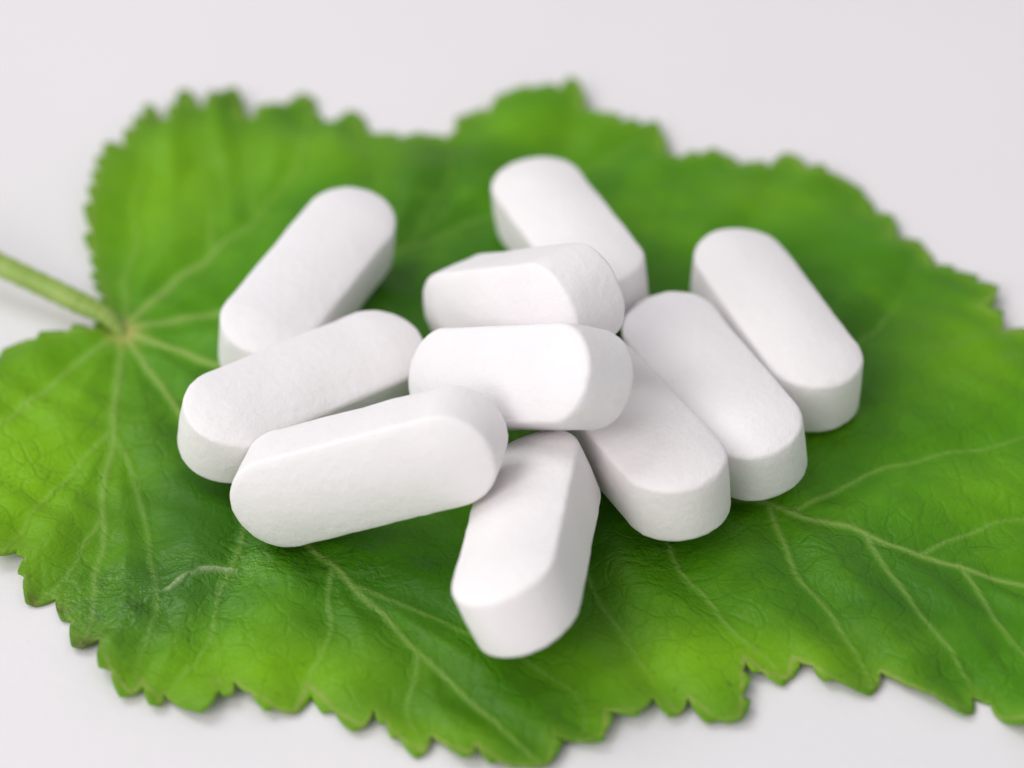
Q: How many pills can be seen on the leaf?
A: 10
